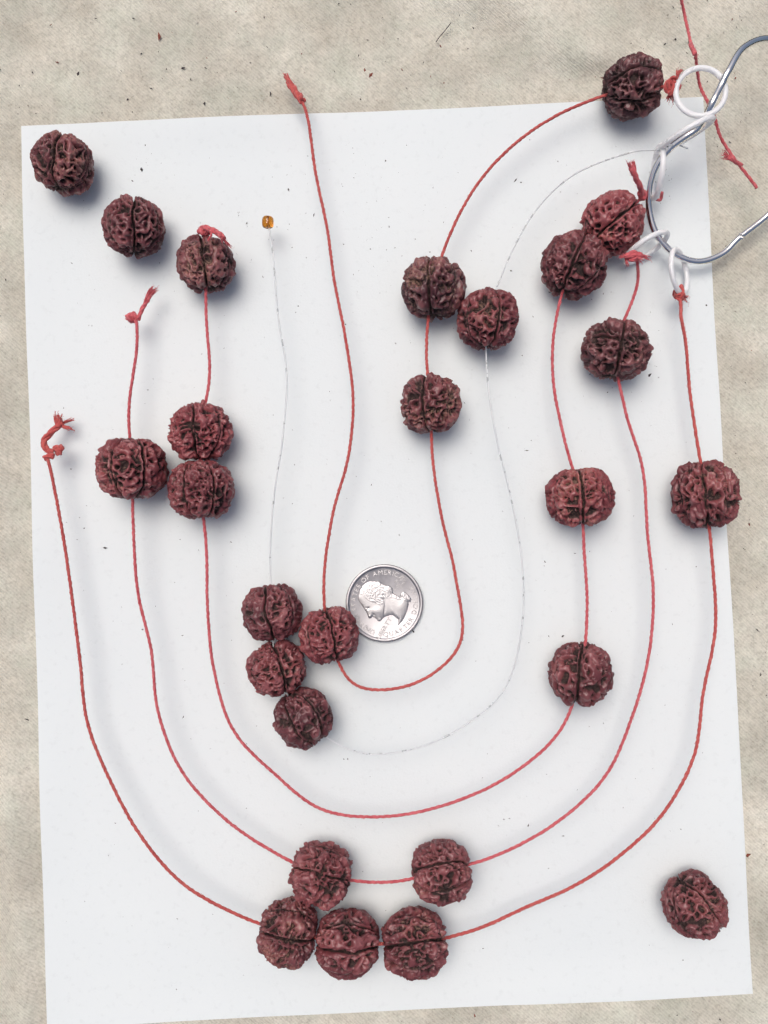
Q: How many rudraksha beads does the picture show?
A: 26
